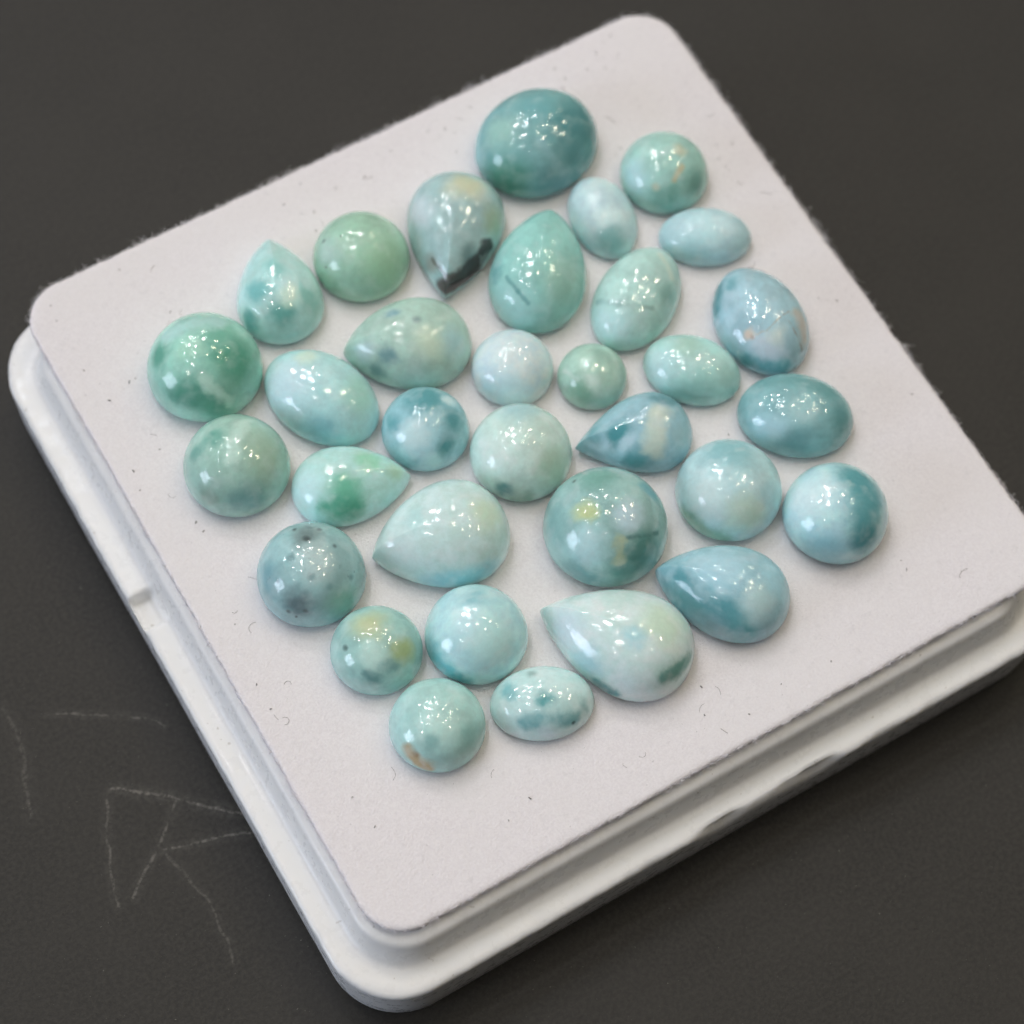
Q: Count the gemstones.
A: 33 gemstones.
